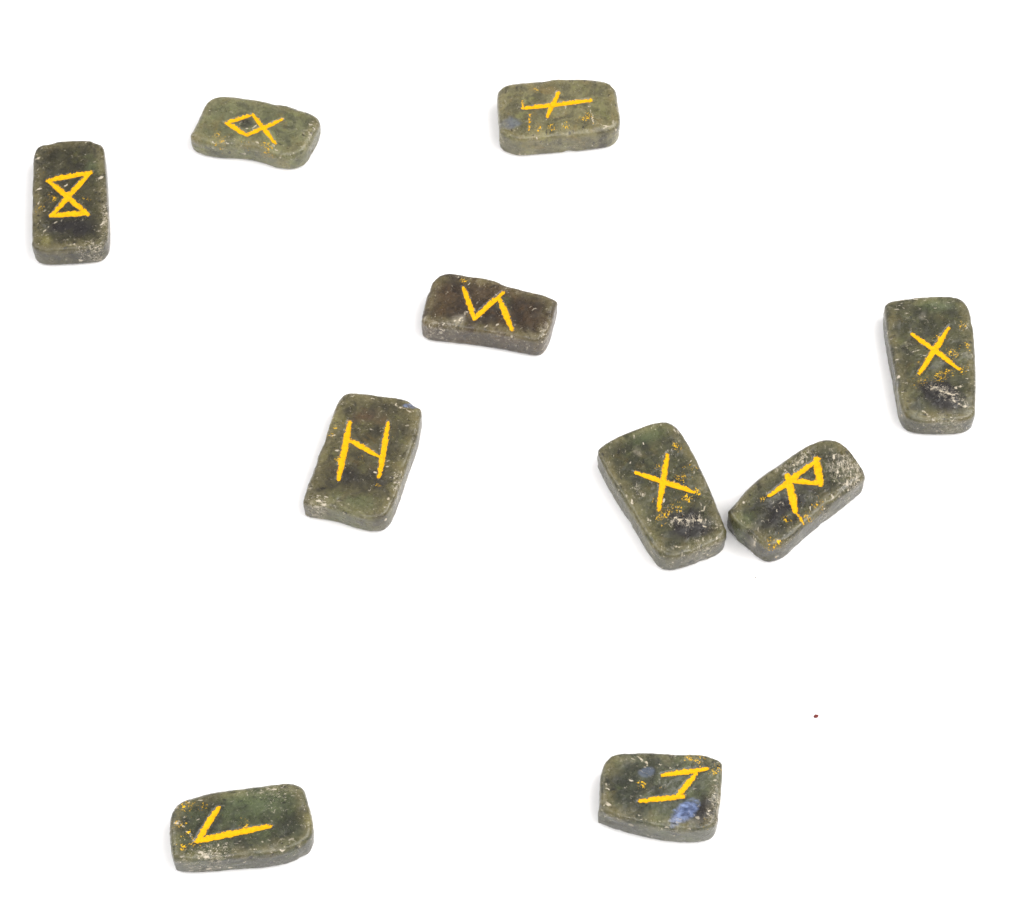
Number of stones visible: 10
